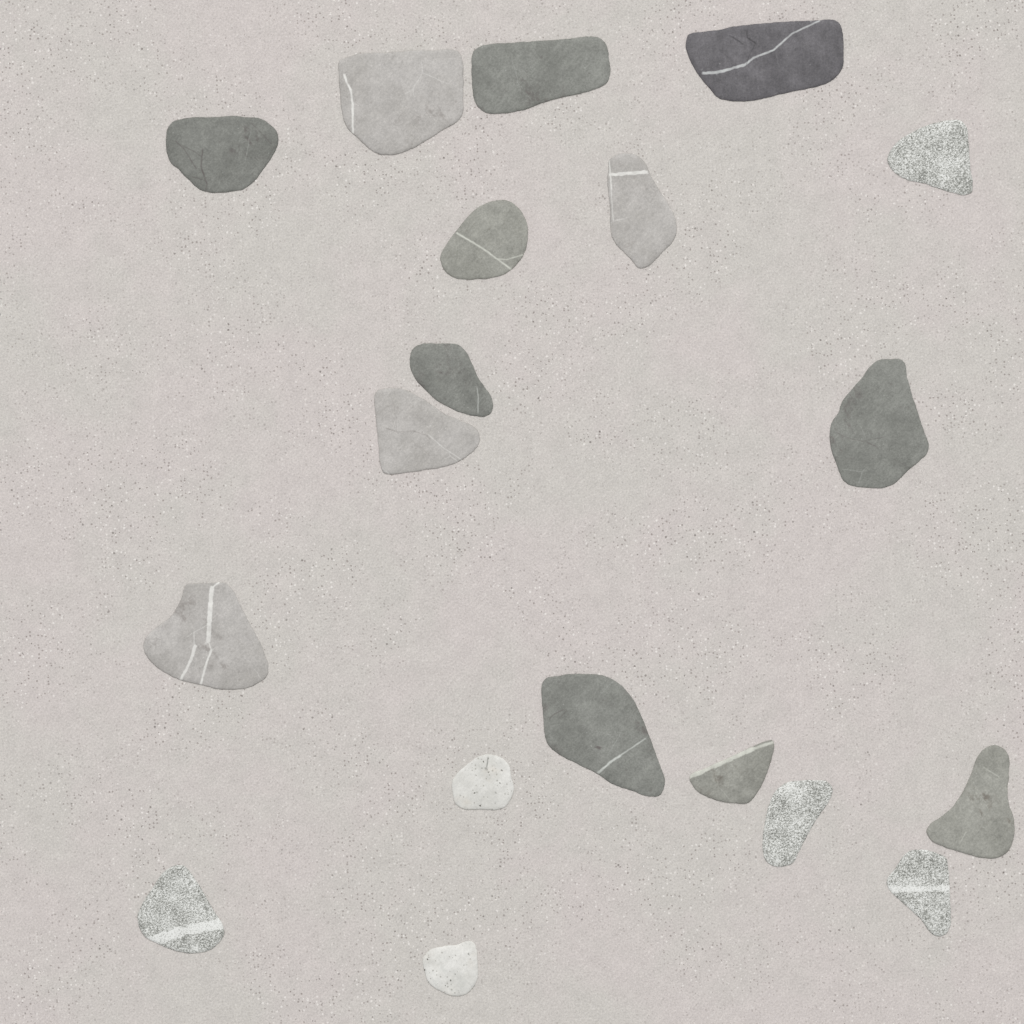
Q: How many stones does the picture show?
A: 19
